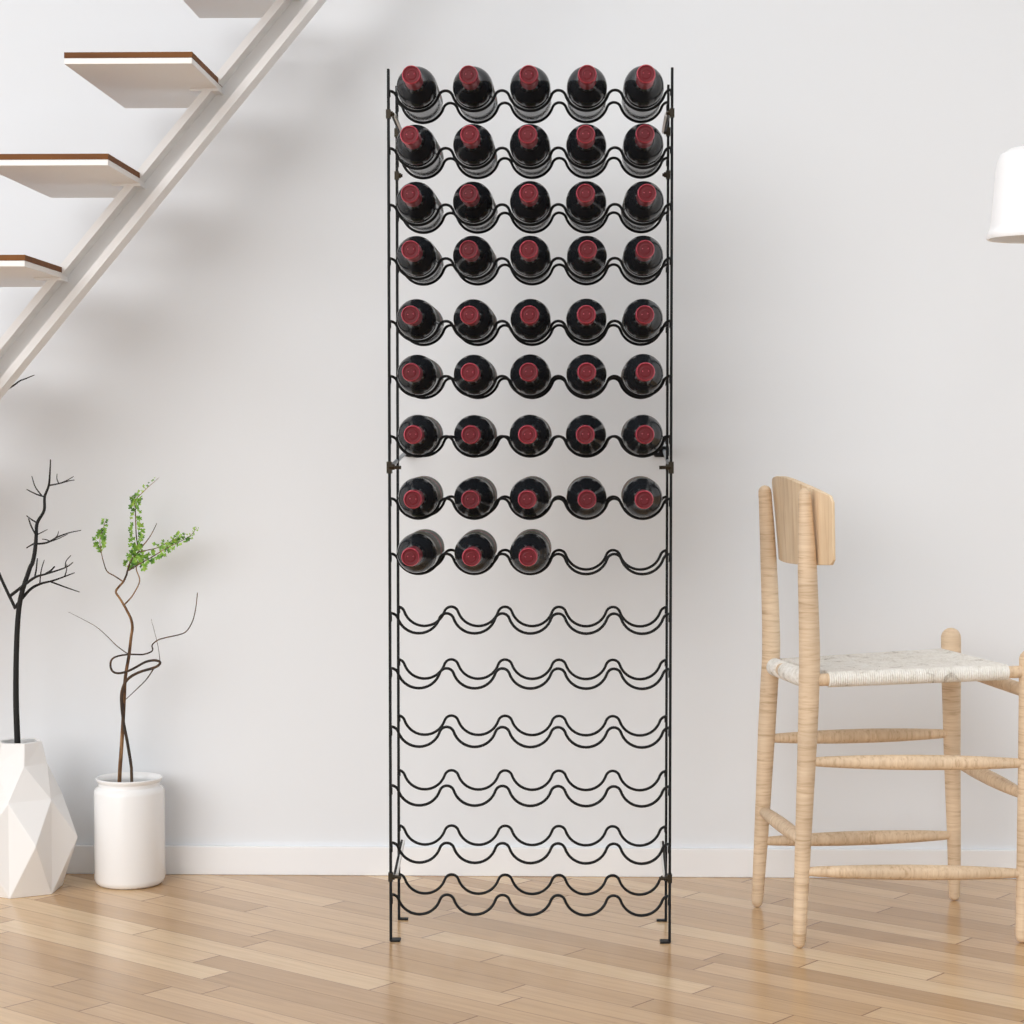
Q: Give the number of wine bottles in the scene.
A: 43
